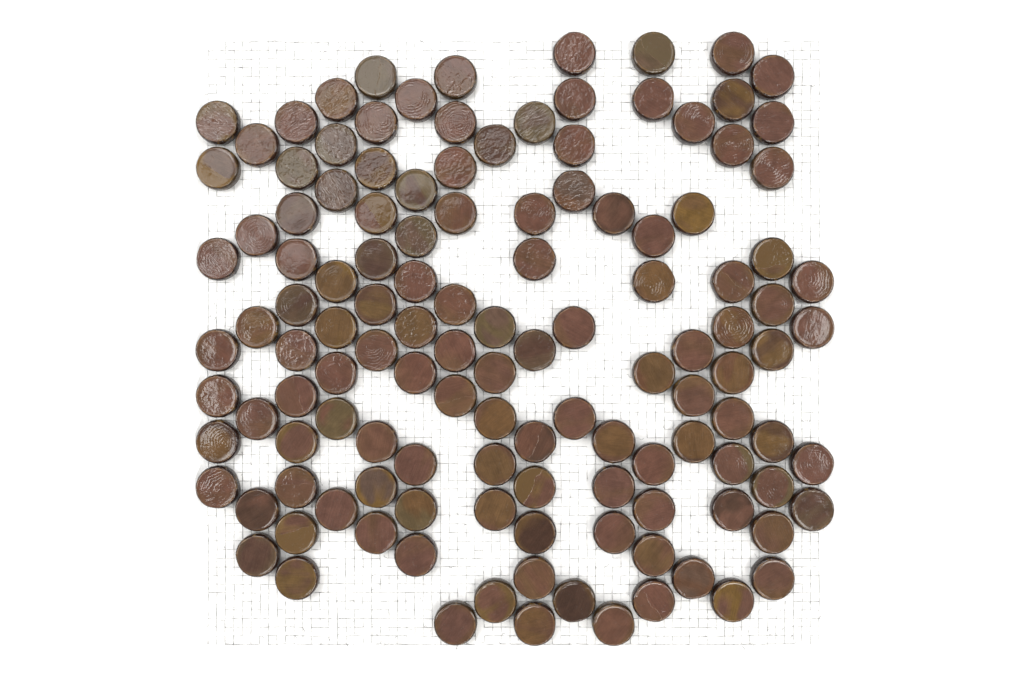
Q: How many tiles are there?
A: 126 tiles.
